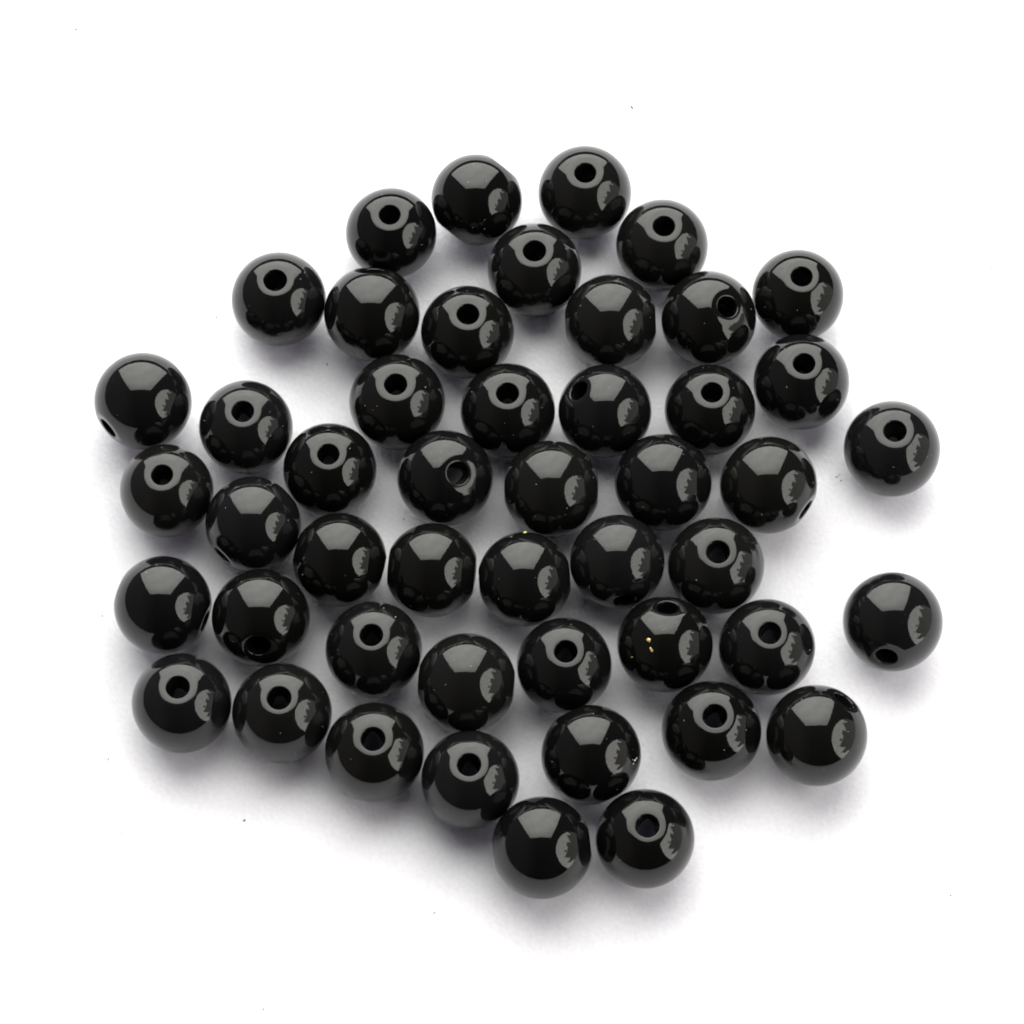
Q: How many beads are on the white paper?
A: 48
